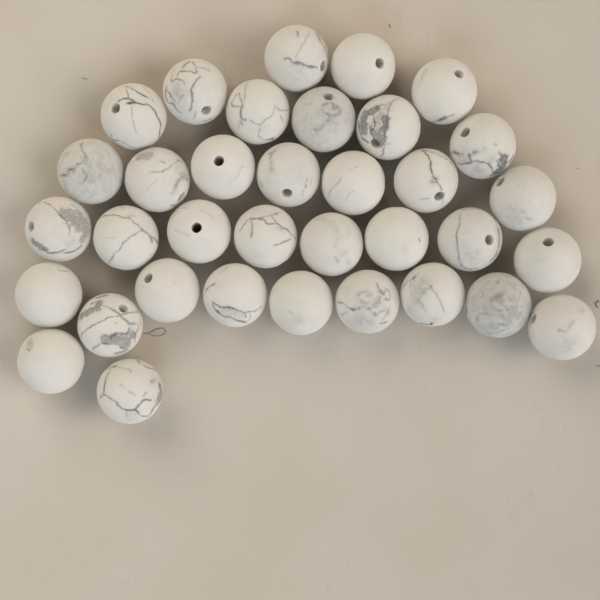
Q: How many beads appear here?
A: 35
